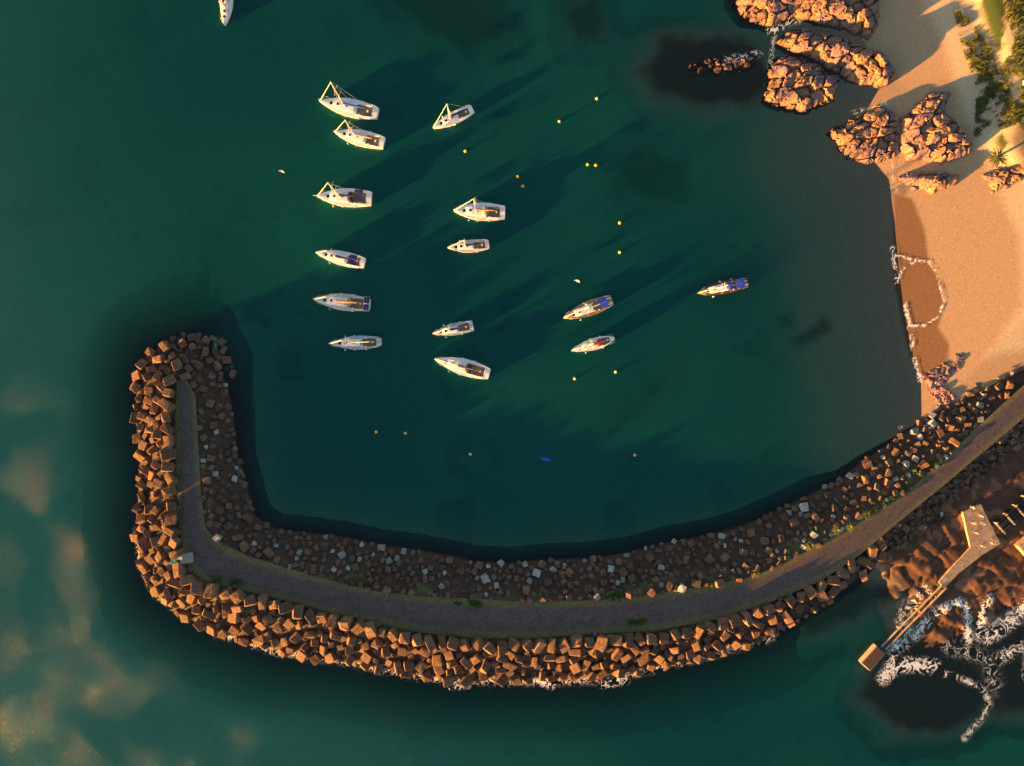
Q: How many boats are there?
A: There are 15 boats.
